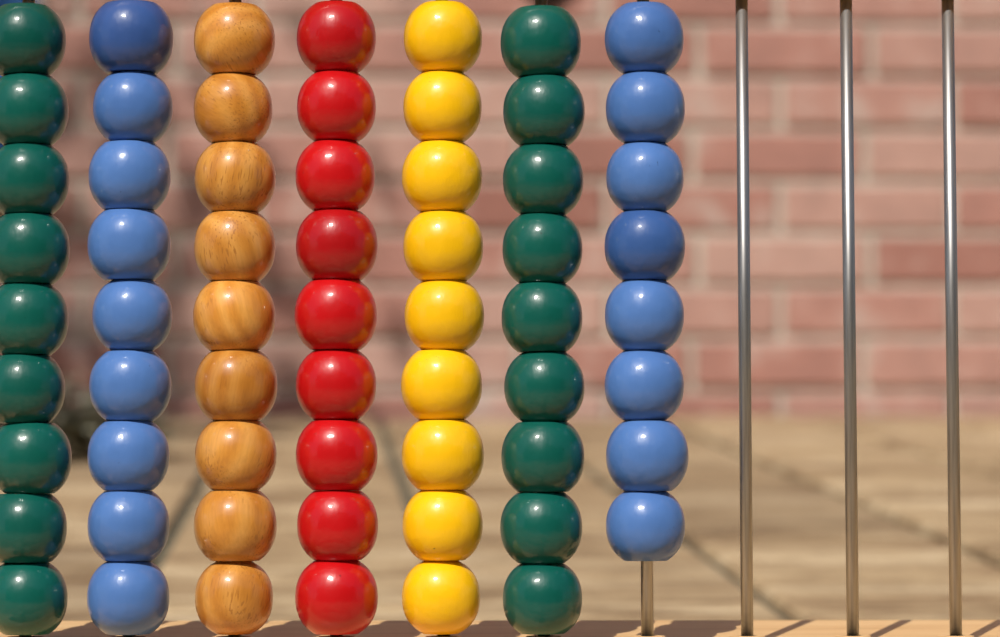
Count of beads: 62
